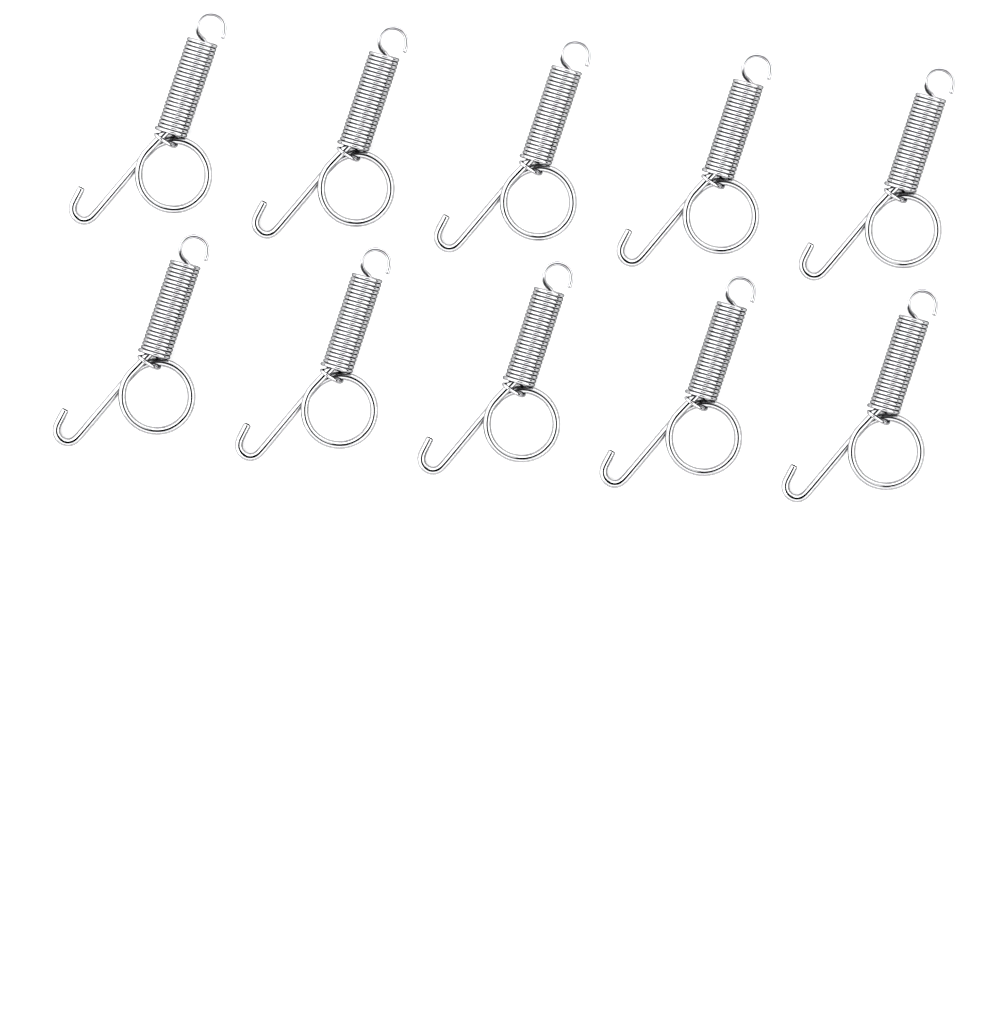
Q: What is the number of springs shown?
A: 10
